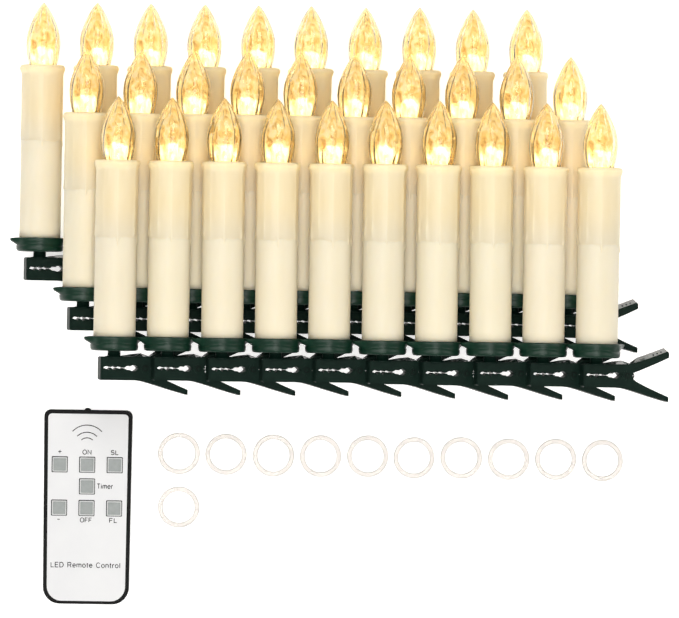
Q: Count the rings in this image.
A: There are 11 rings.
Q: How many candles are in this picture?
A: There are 30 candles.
